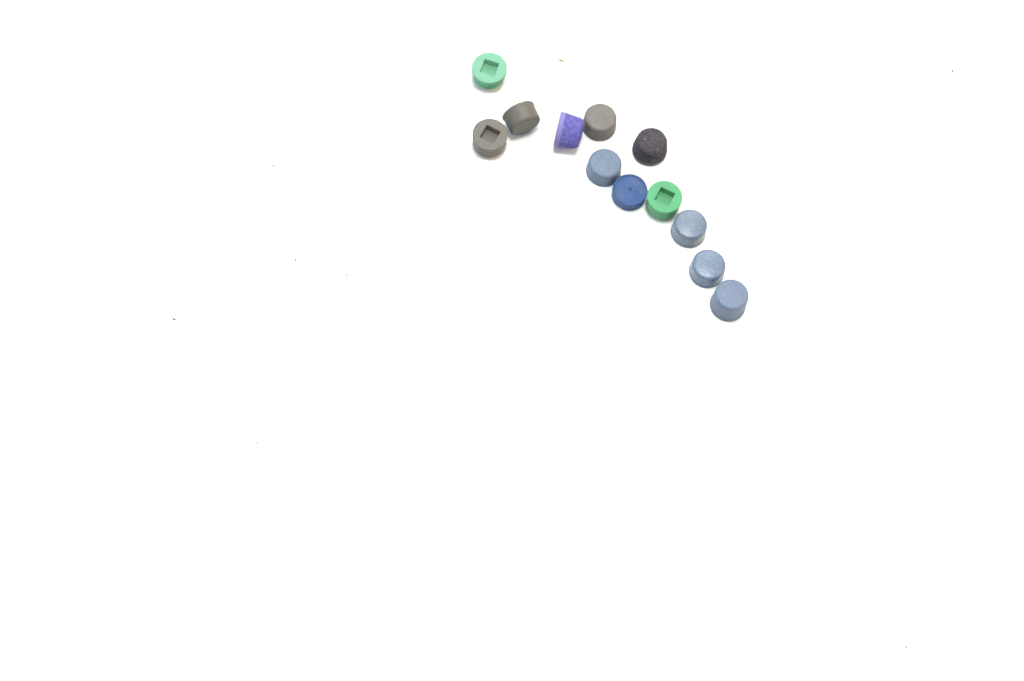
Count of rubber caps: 12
